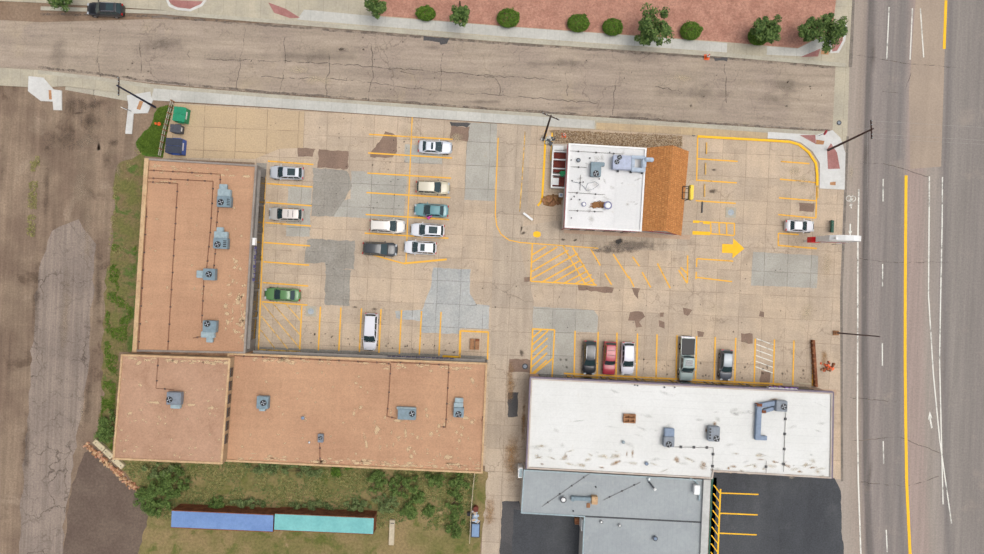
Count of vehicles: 18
